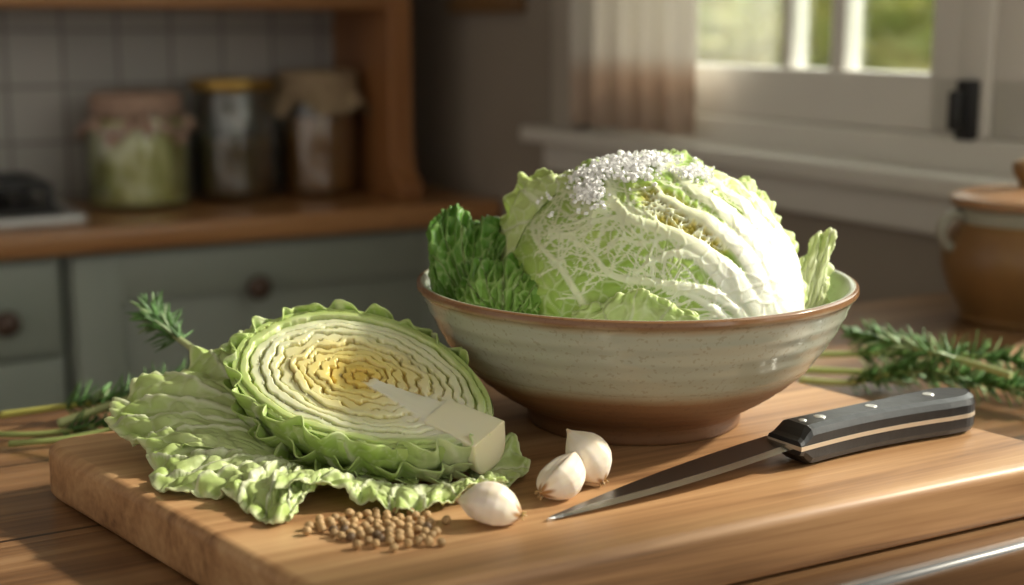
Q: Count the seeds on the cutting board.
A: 72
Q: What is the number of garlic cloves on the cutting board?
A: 3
